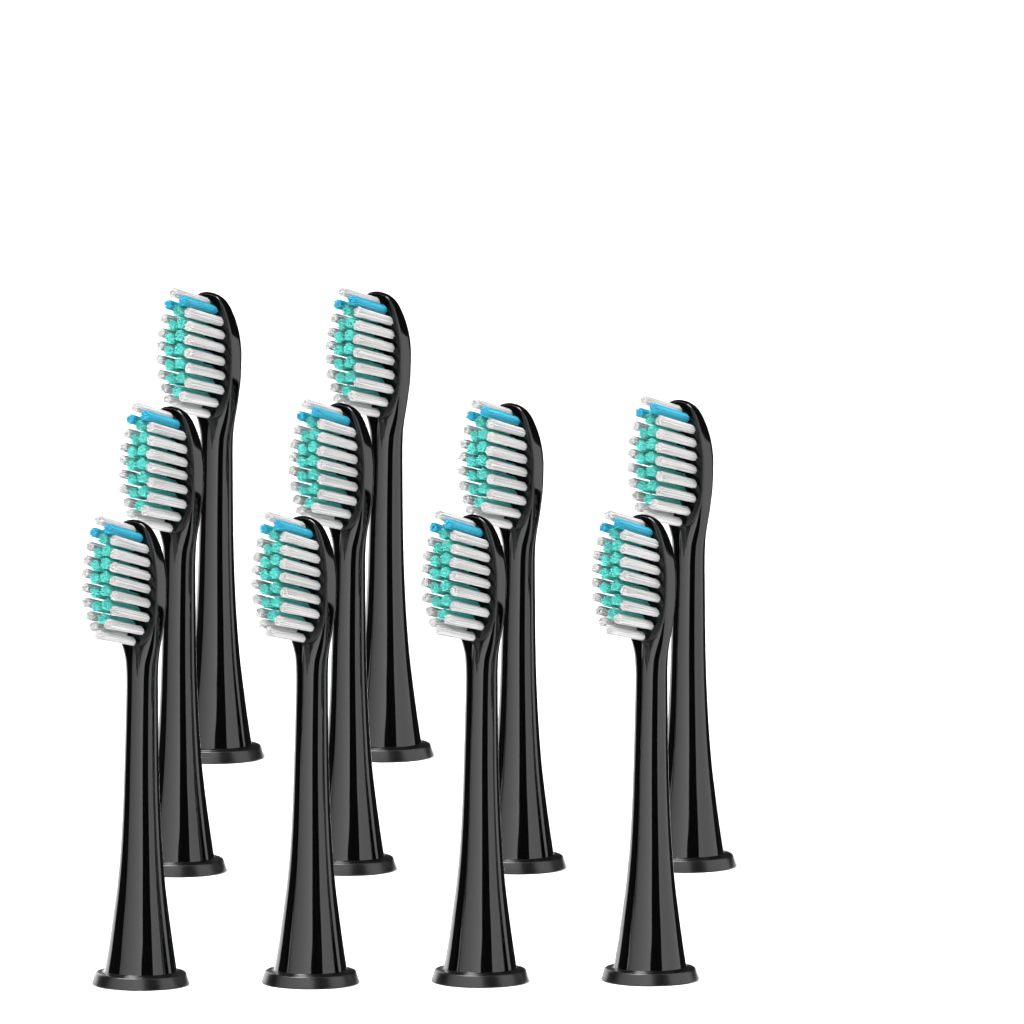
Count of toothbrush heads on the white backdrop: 10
